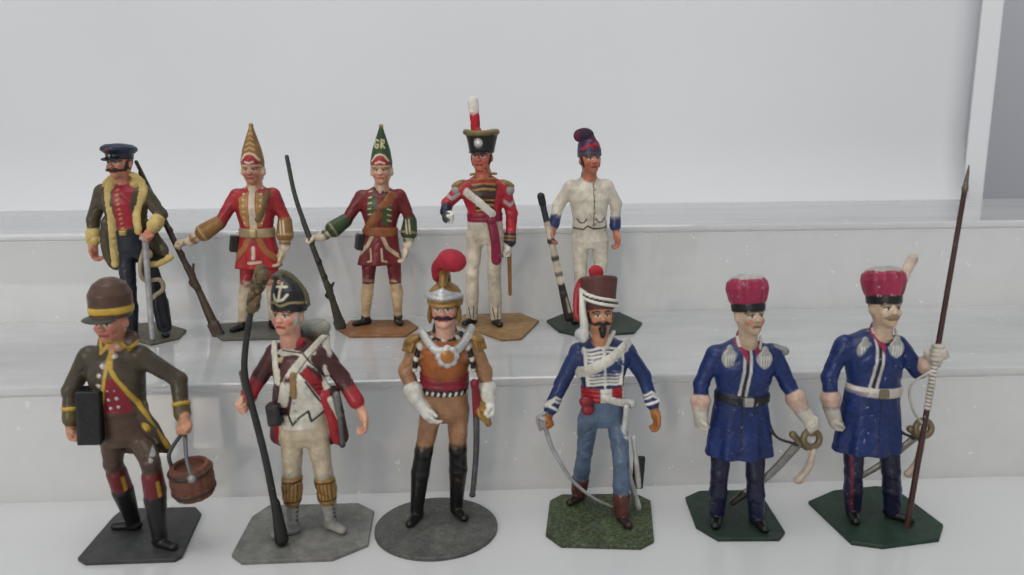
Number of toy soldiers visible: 11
